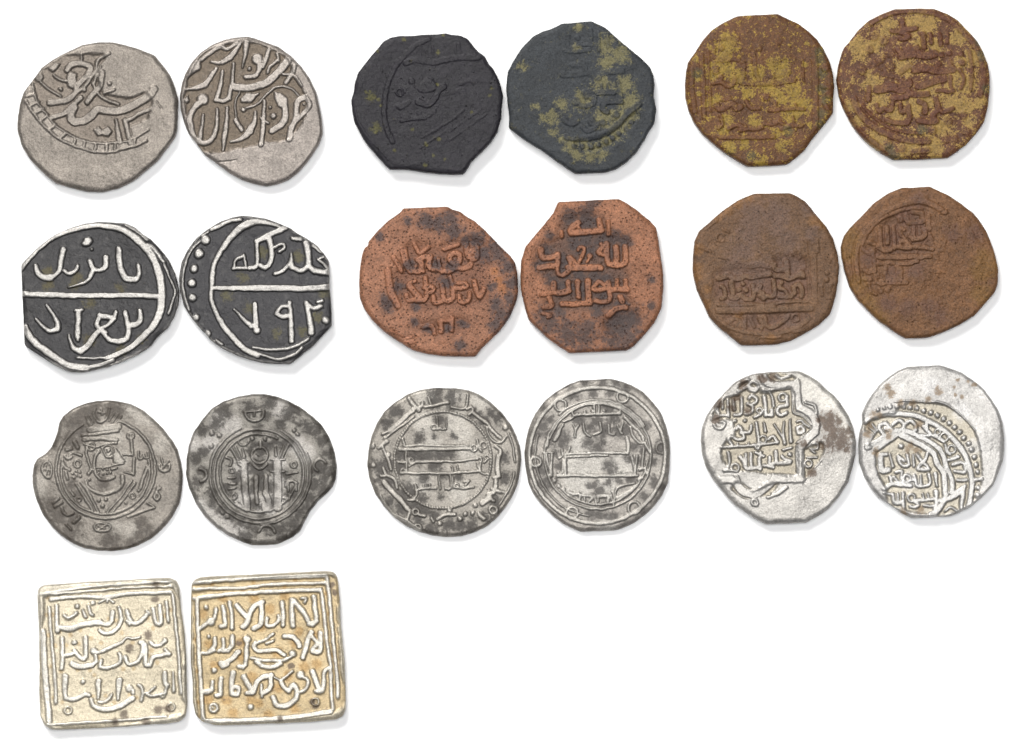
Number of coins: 20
